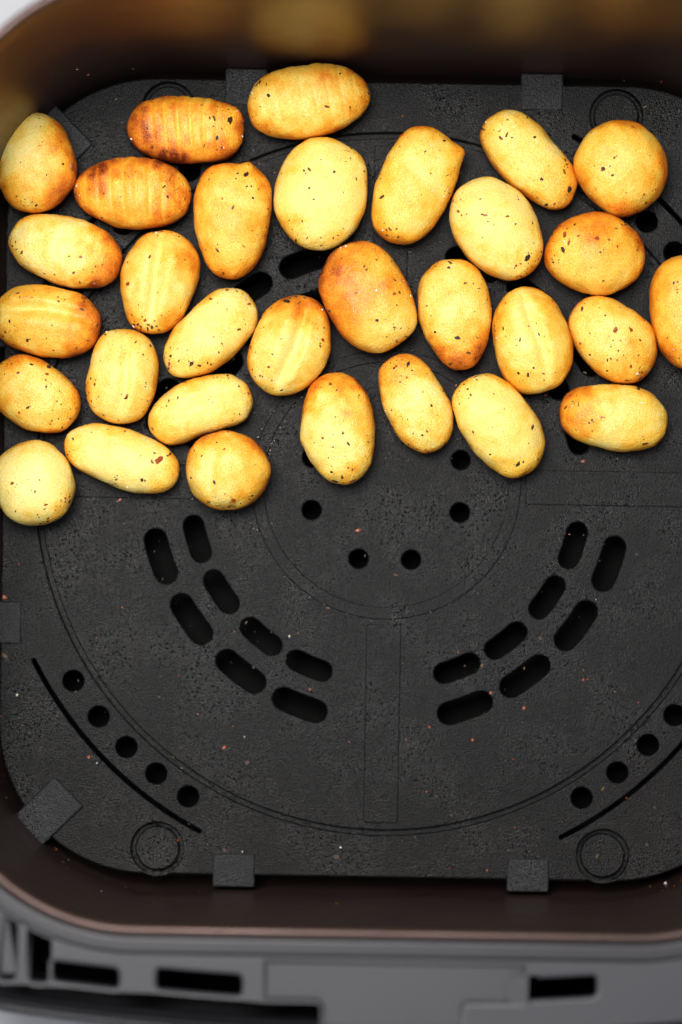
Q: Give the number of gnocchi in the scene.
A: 31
